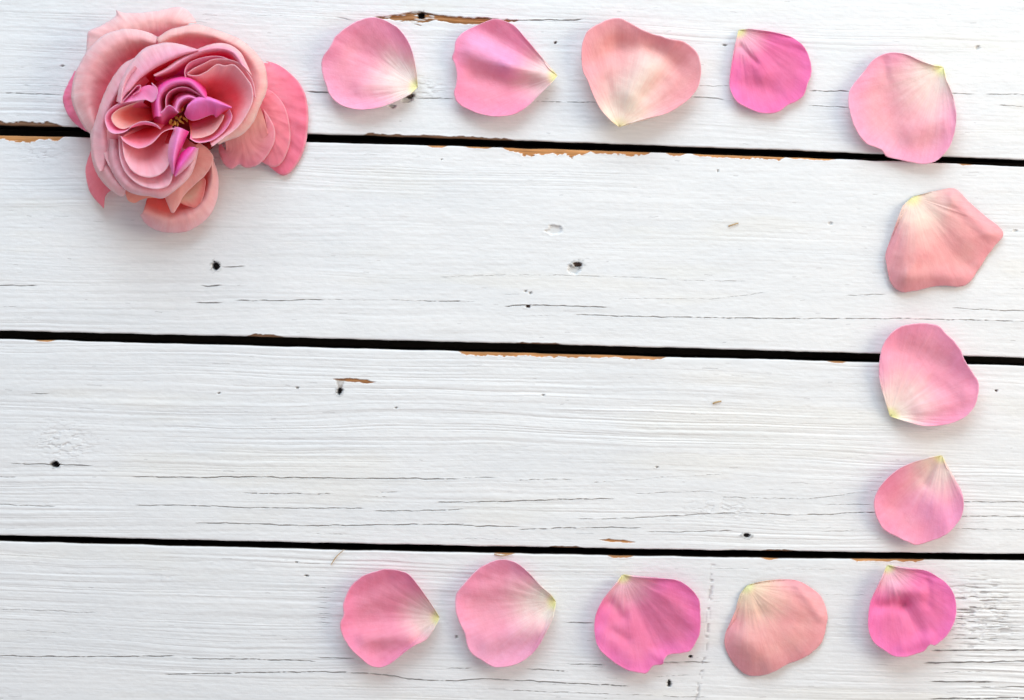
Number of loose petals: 13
